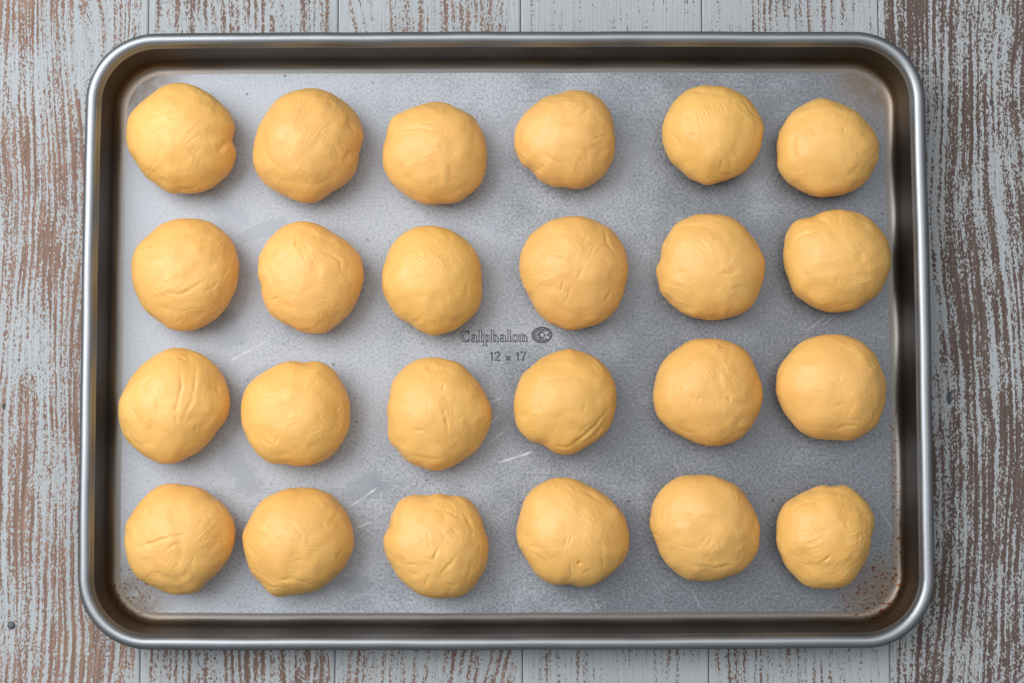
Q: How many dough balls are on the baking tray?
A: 24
